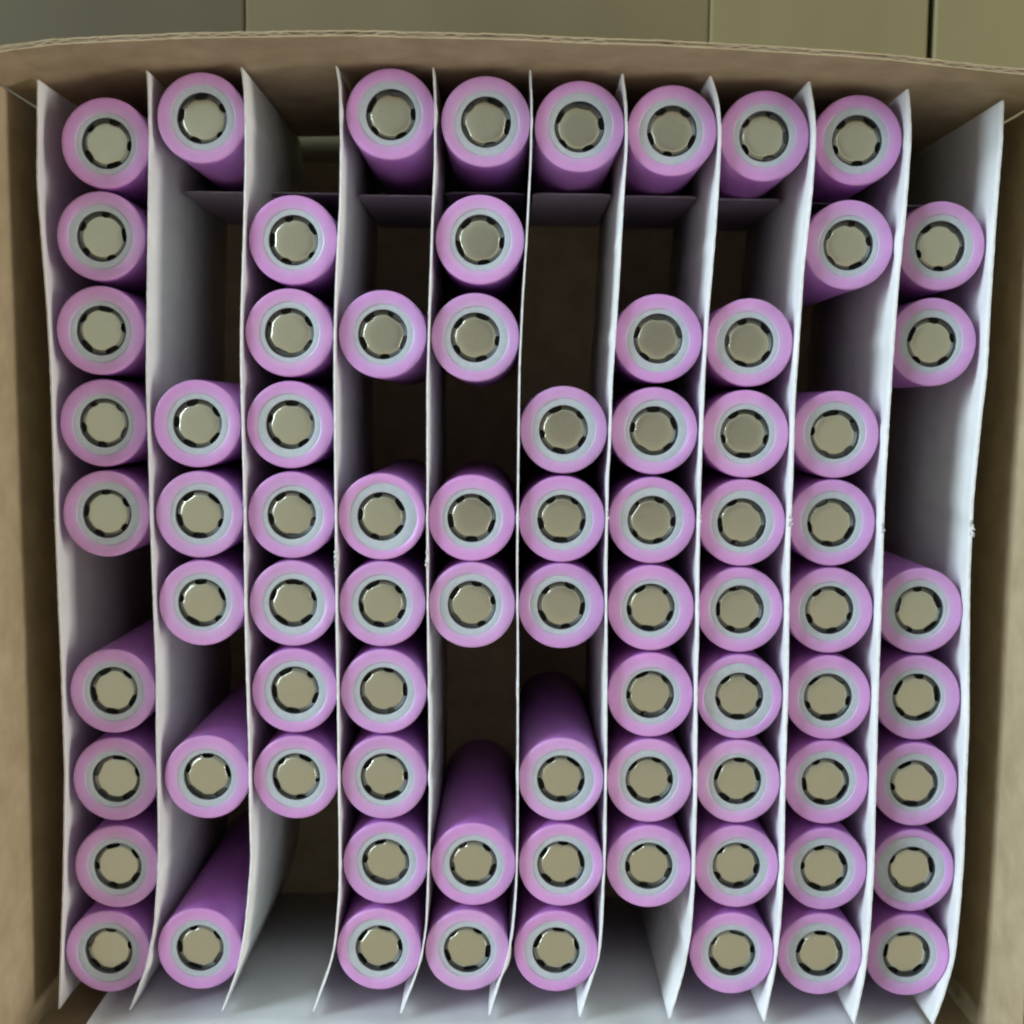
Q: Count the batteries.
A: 77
